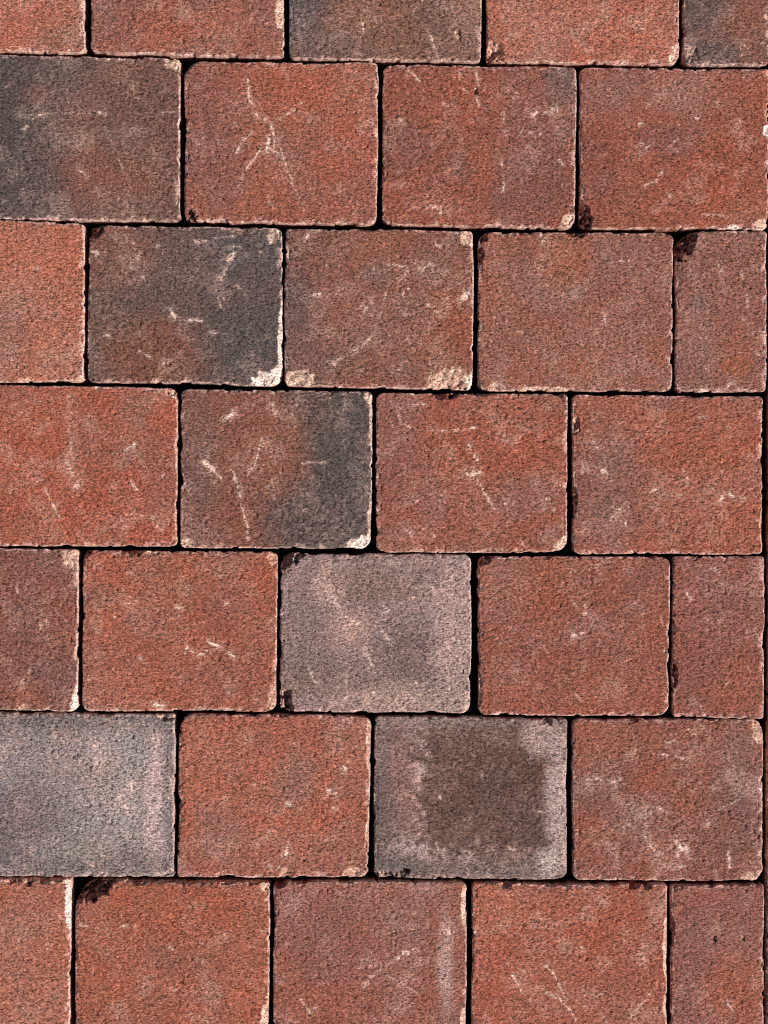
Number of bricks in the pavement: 32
